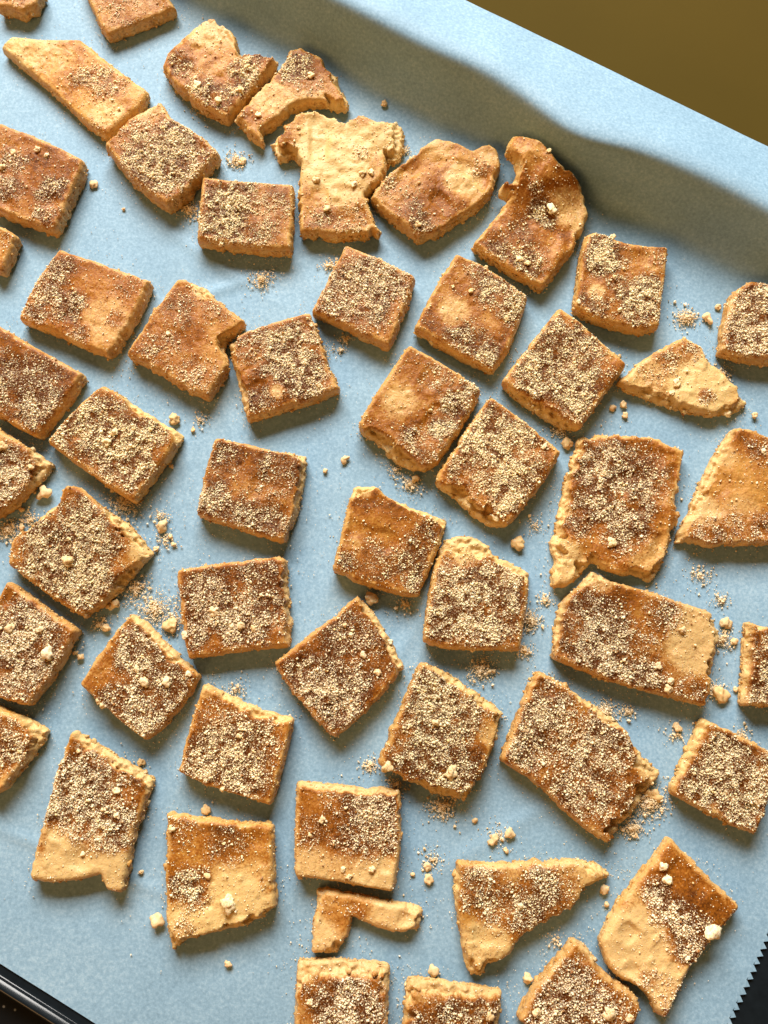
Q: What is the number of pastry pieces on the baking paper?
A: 52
